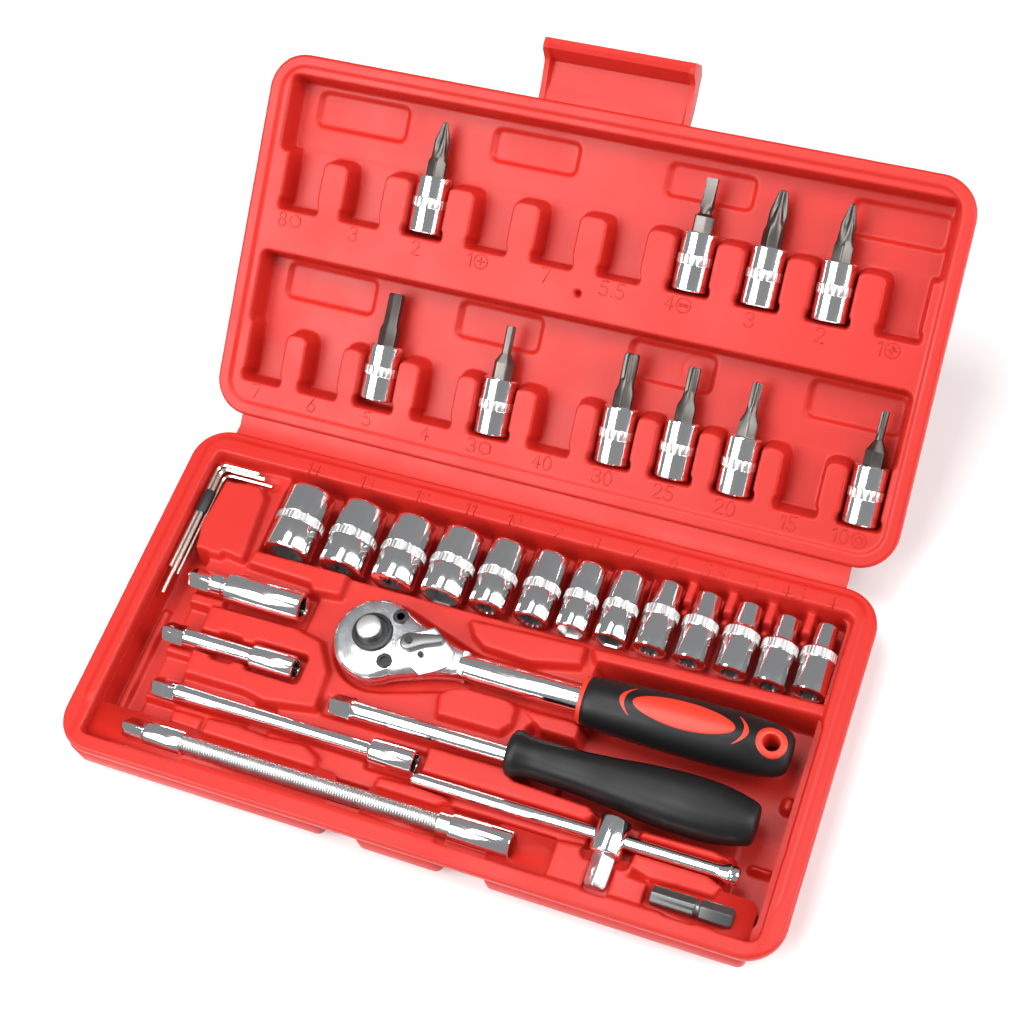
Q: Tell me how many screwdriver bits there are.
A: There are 10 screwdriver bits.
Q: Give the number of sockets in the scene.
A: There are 13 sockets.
